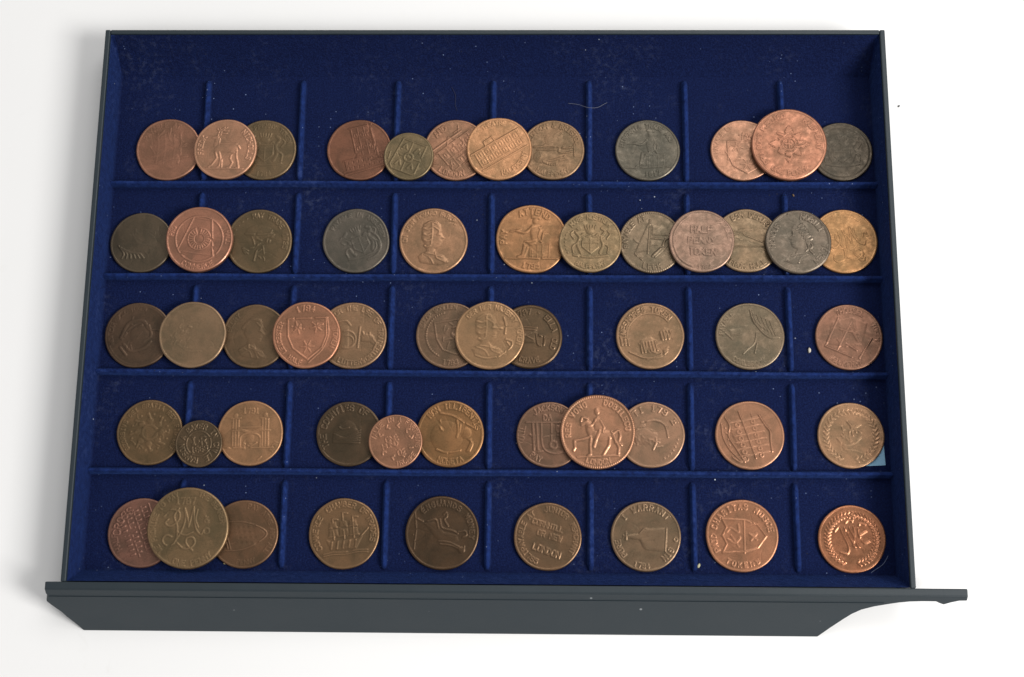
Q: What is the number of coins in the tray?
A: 55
